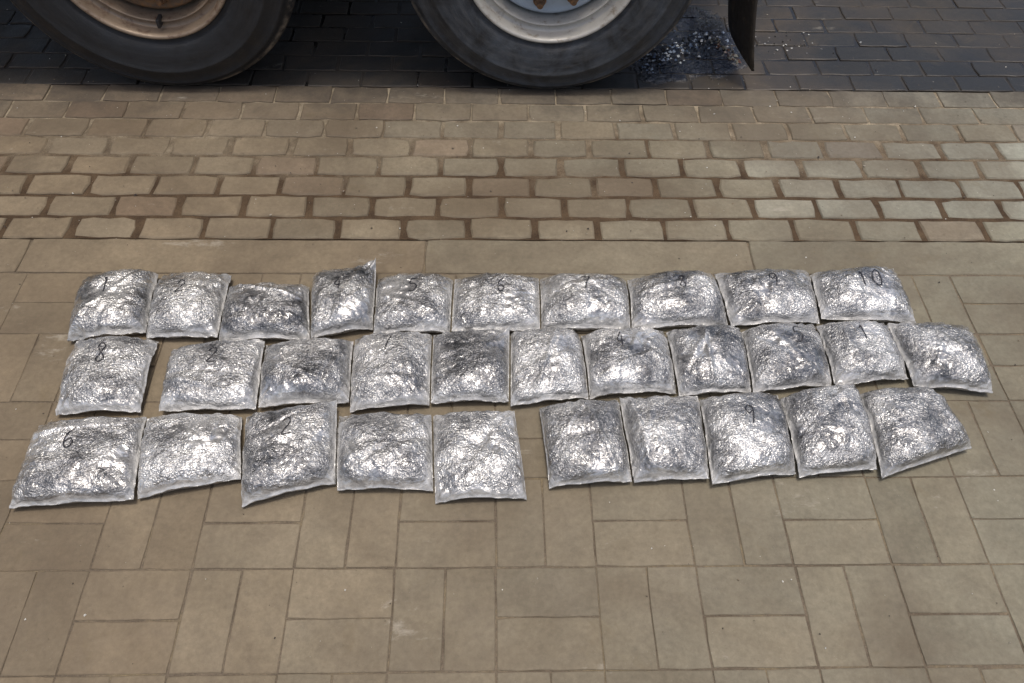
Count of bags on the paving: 31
